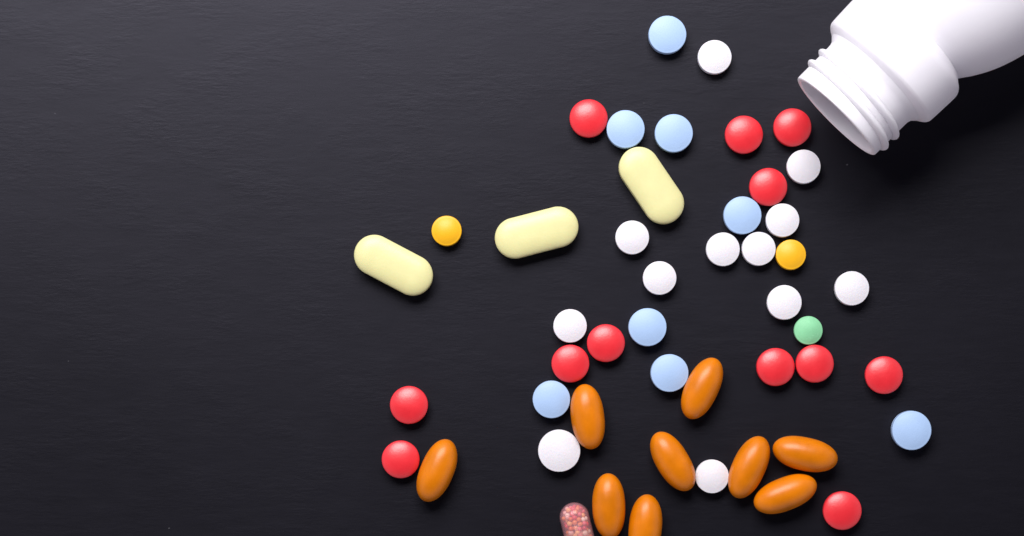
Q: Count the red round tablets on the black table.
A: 12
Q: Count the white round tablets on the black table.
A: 12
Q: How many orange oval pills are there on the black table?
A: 9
